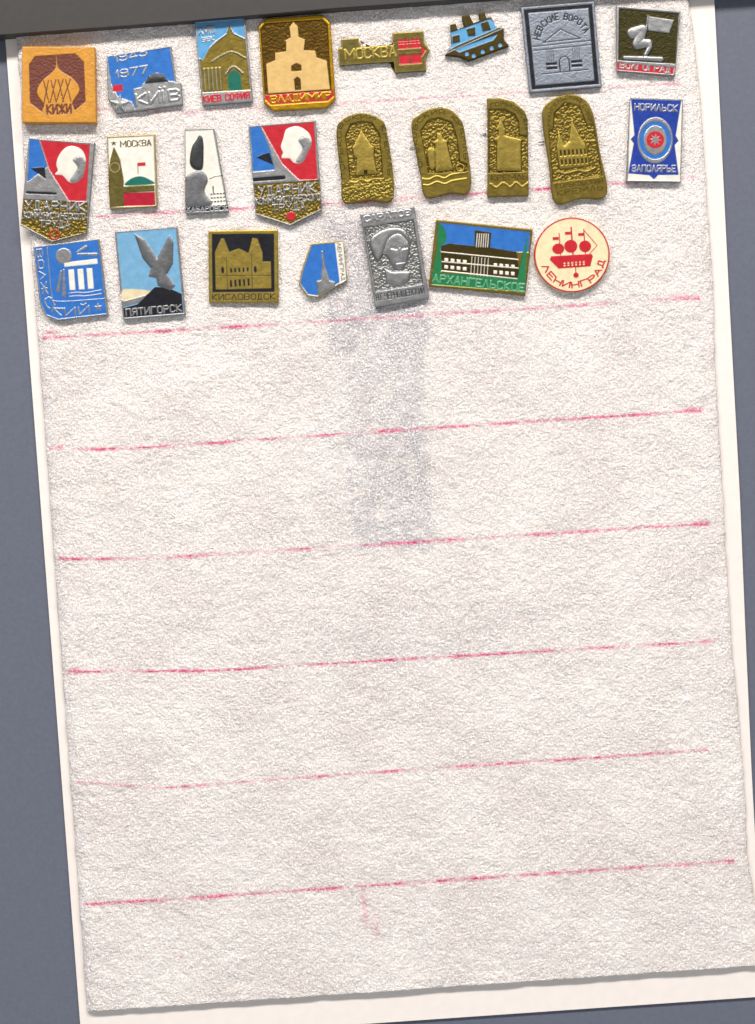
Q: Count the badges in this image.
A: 24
